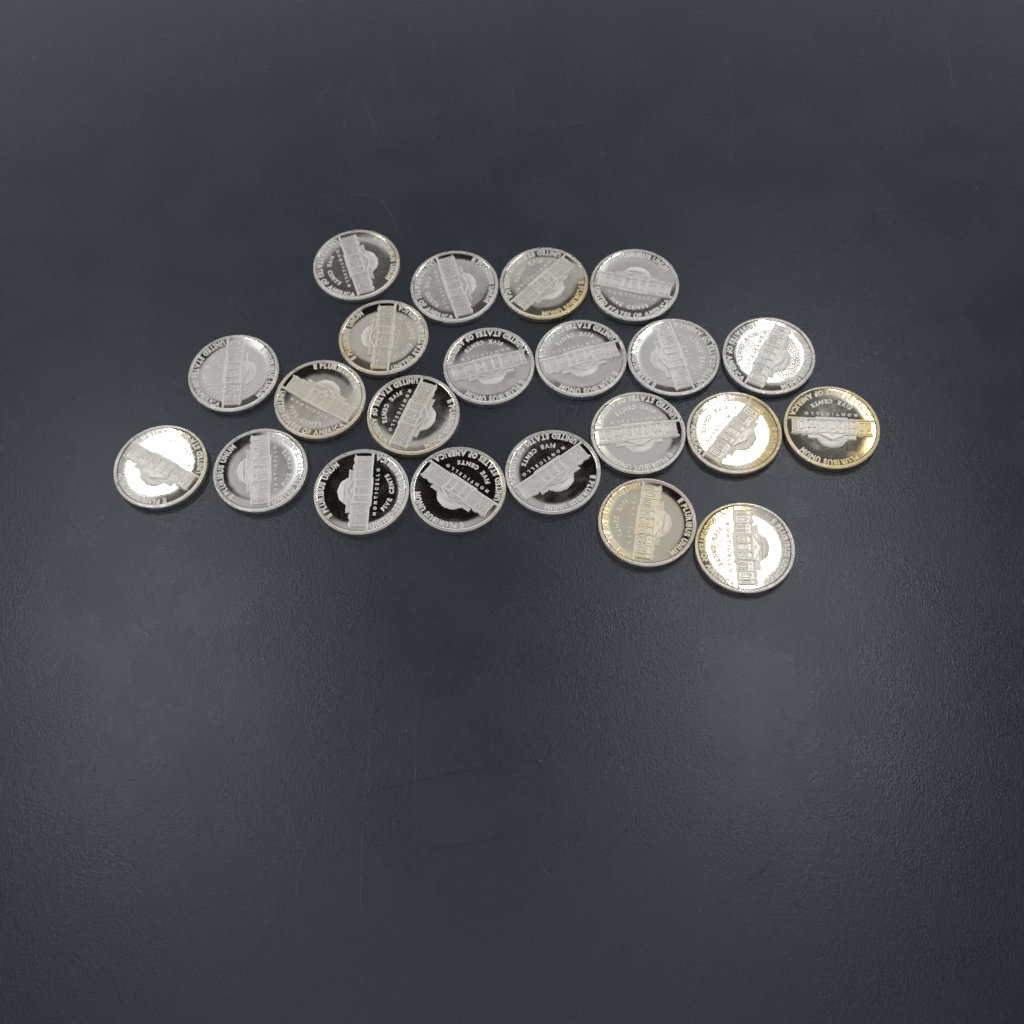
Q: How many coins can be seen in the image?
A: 22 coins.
